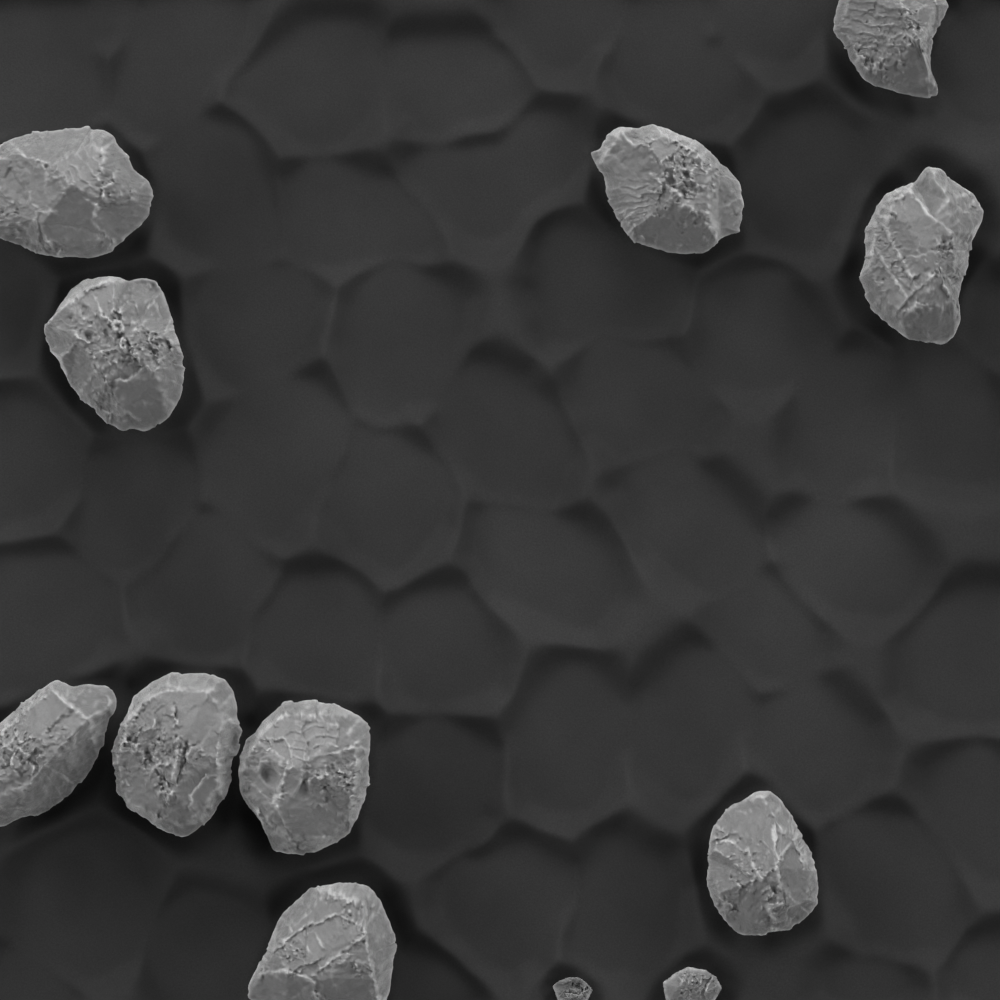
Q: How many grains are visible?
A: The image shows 12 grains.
